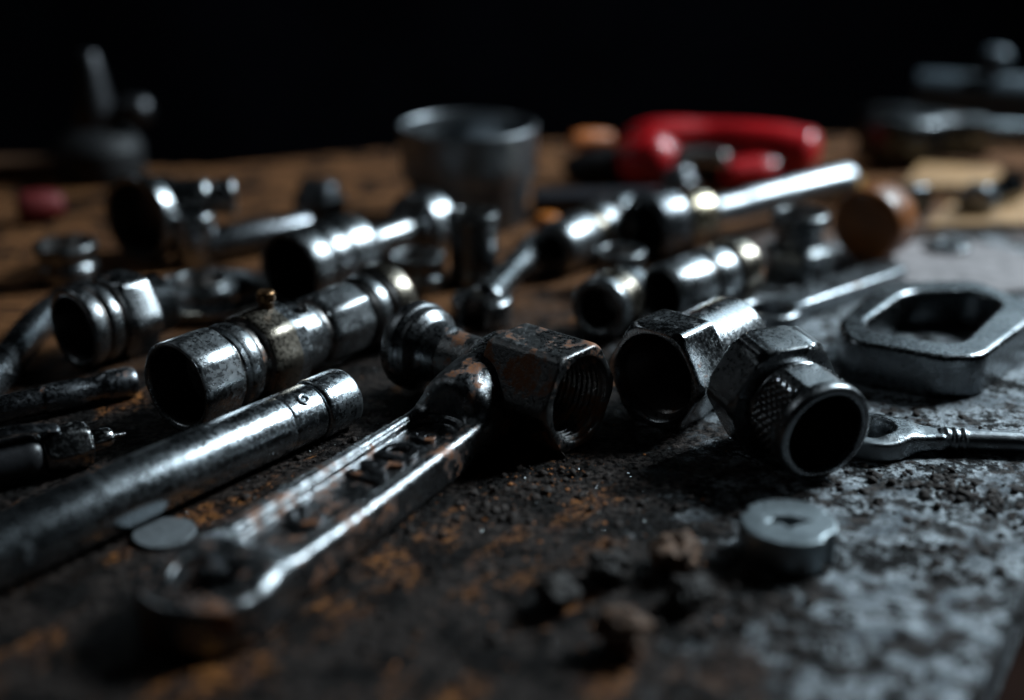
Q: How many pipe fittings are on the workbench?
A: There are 15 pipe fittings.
